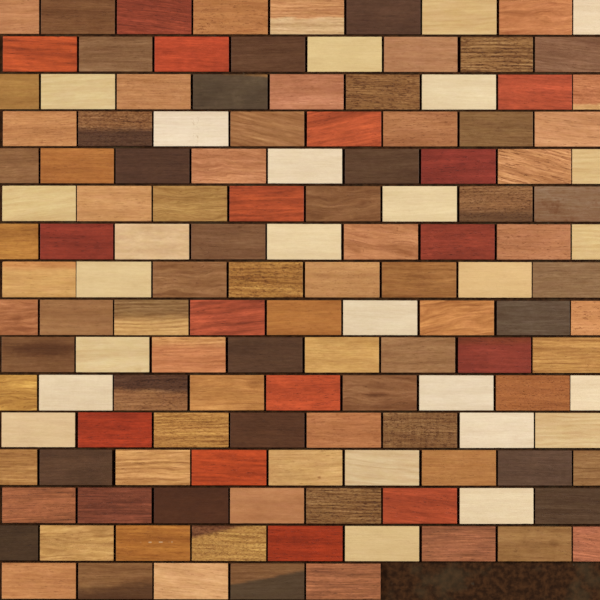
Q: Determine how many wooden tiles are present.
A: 133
